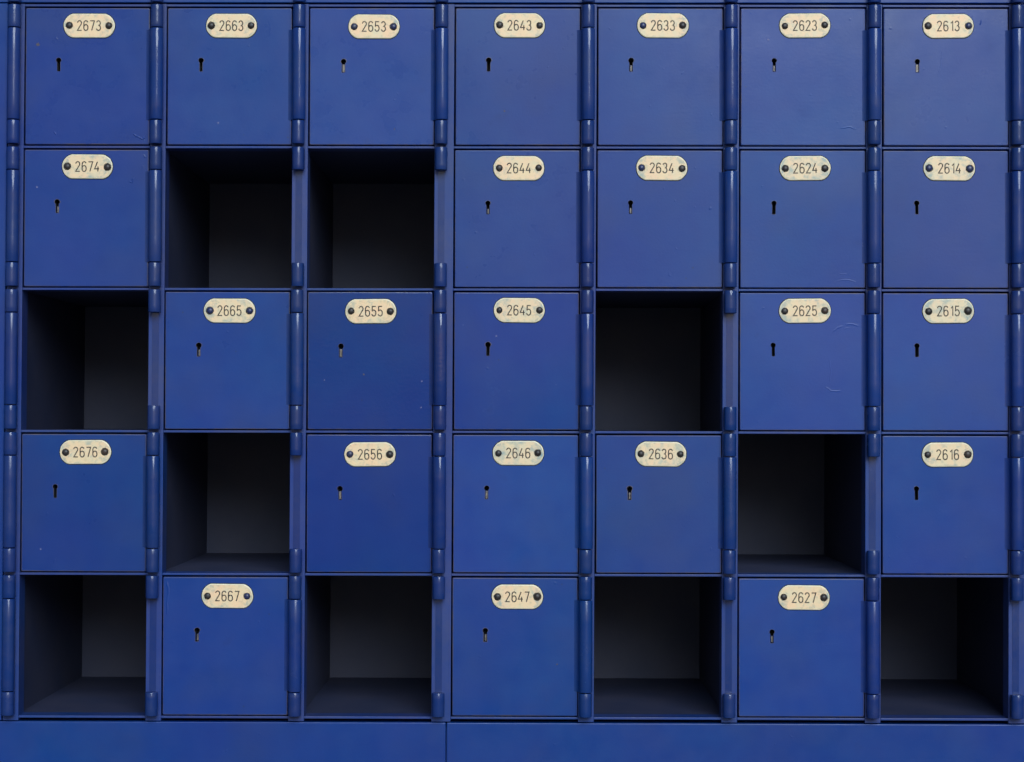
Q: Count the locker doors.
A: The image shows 25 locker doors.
